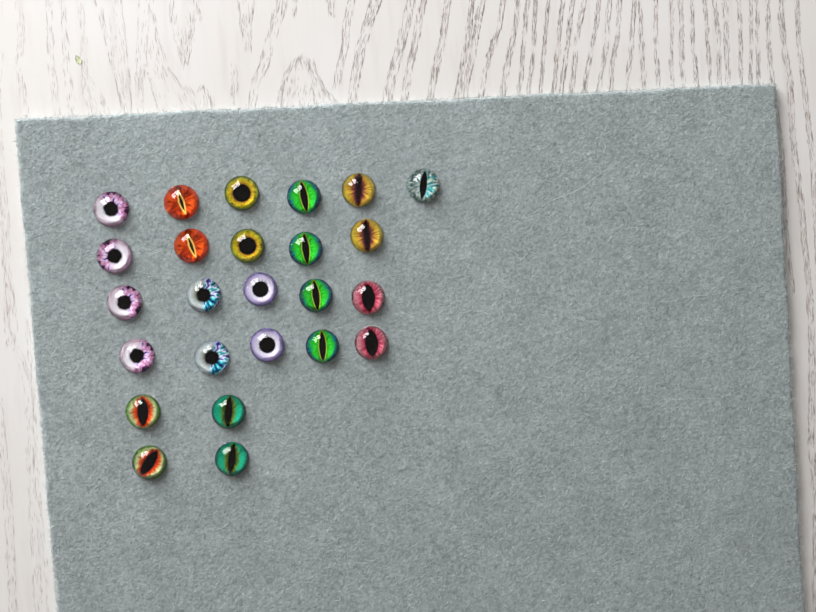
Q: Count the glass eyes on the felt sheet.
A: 25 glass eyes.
